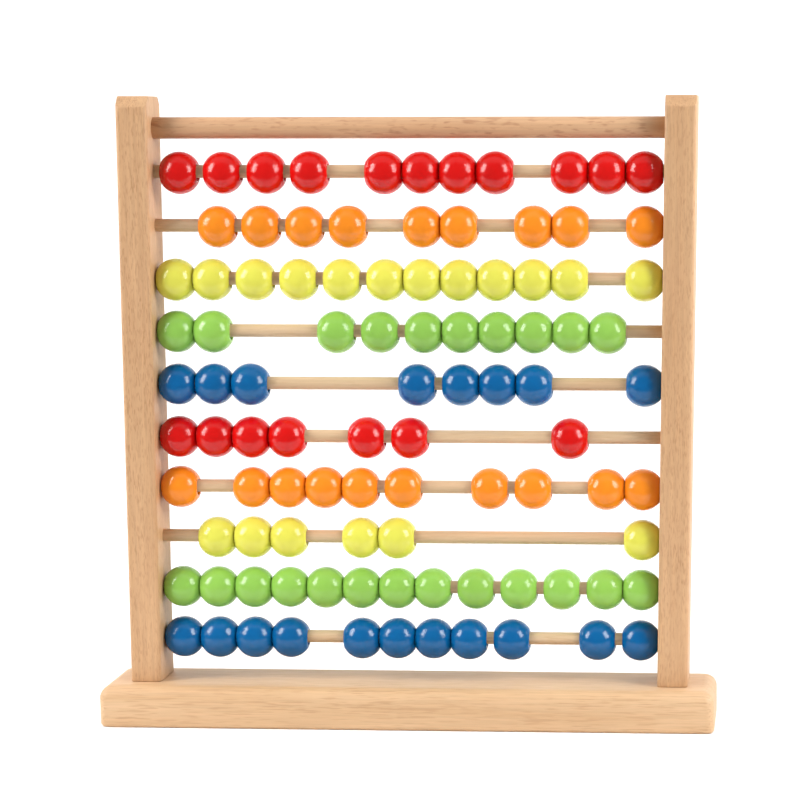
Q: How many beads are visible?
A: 97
